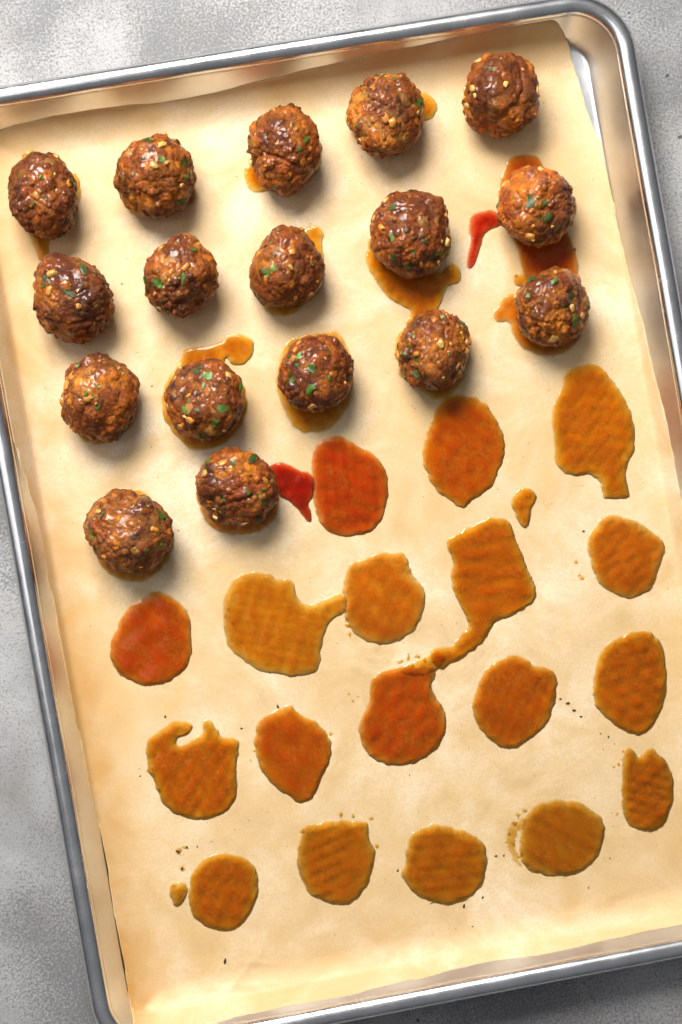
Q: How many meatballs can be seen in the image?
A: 17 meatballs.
